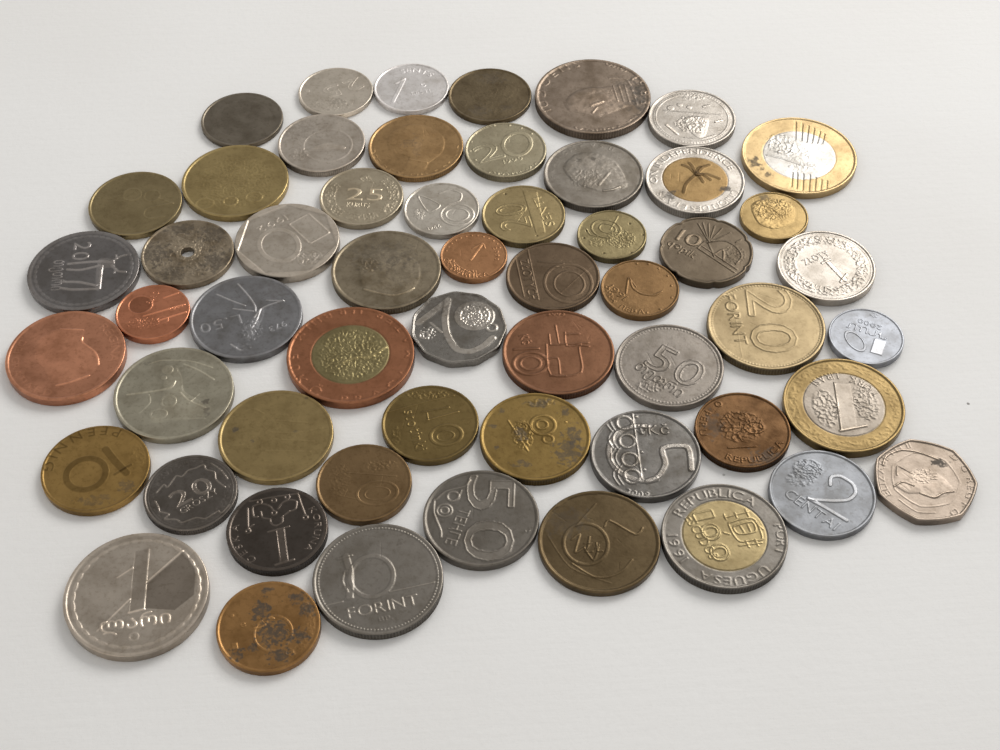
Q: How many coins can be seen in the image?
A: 56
